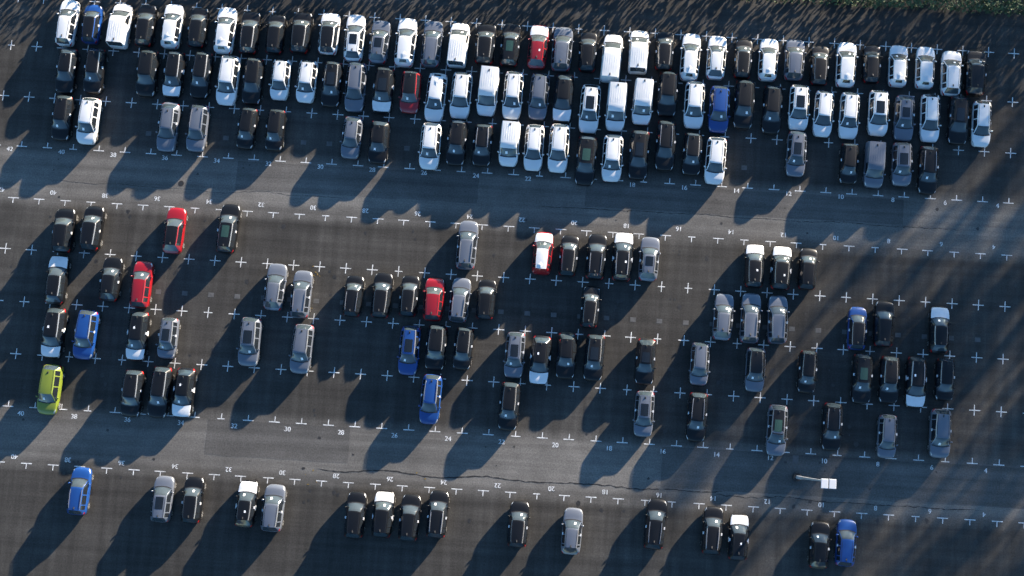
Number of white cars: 41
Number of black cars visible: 86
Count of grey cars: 34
